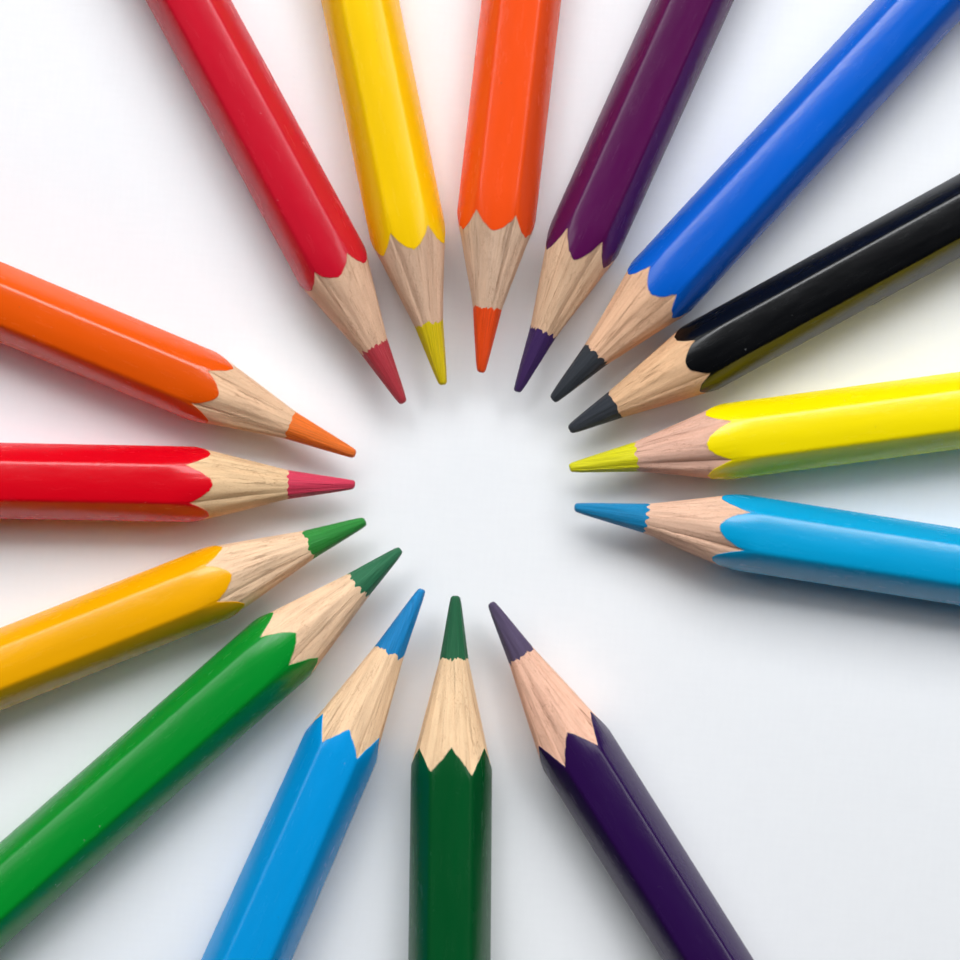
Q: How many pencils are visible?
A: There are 15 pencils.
